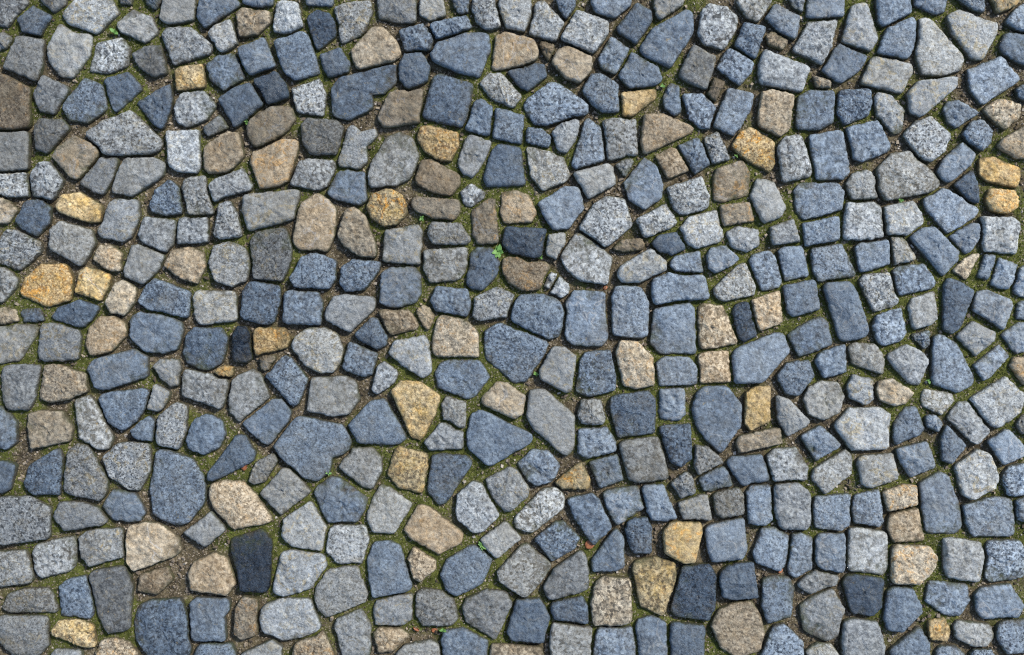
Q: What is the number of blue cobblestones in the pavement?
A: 198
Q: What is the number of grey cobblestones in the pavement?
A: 180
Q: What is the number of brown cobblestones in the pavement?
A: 66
